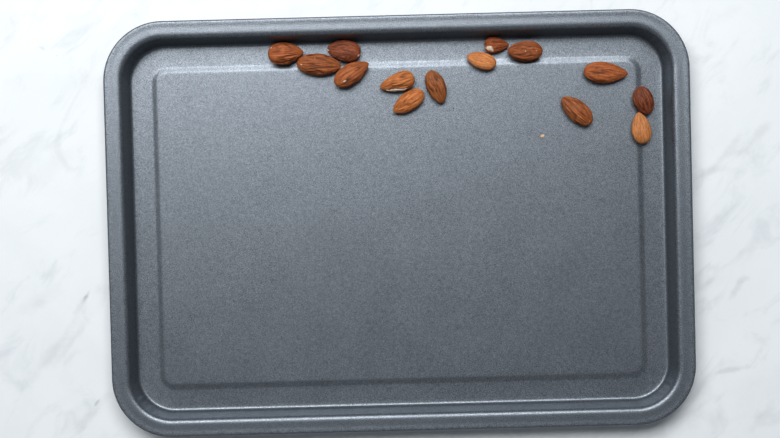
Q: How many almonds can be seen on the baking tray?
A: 14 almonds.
